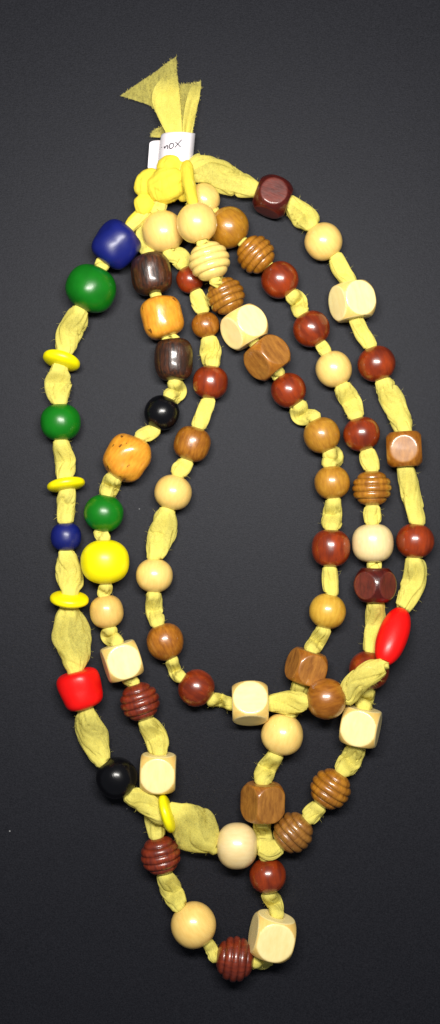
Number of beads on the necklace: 72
